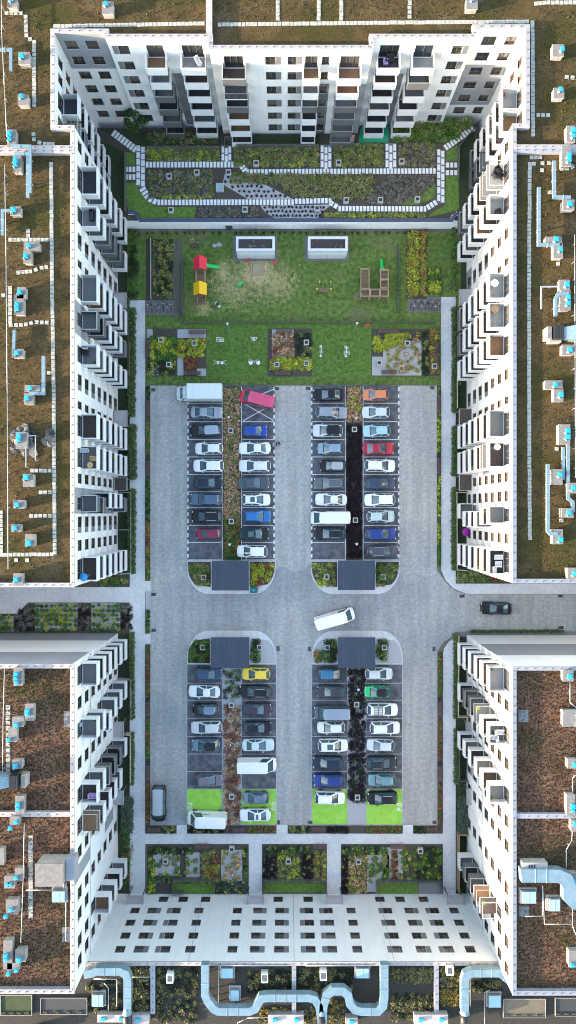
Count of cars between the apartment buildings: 63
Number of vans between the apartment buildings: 8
